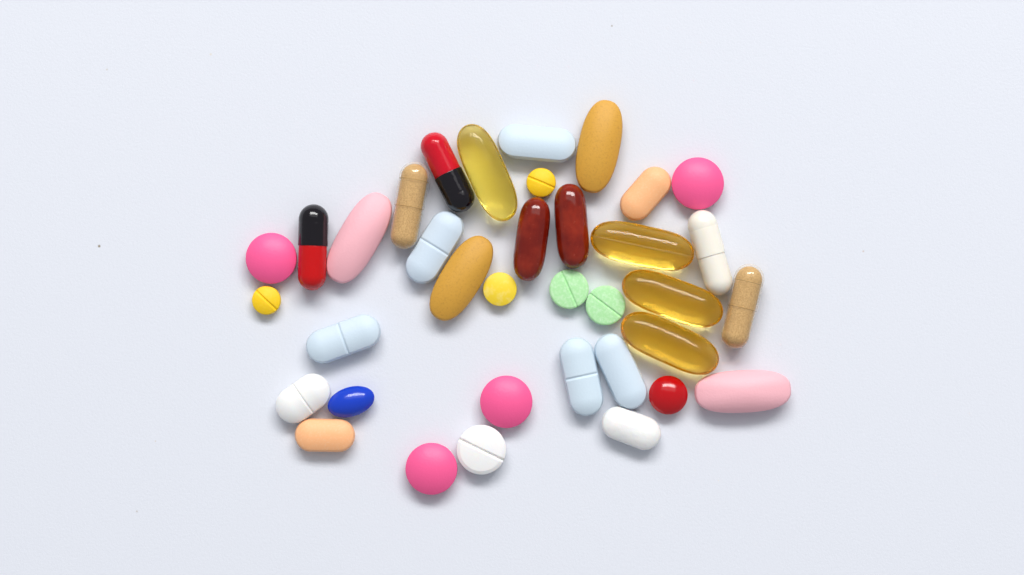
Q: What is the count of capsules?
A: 11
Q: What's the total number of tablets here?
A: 25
